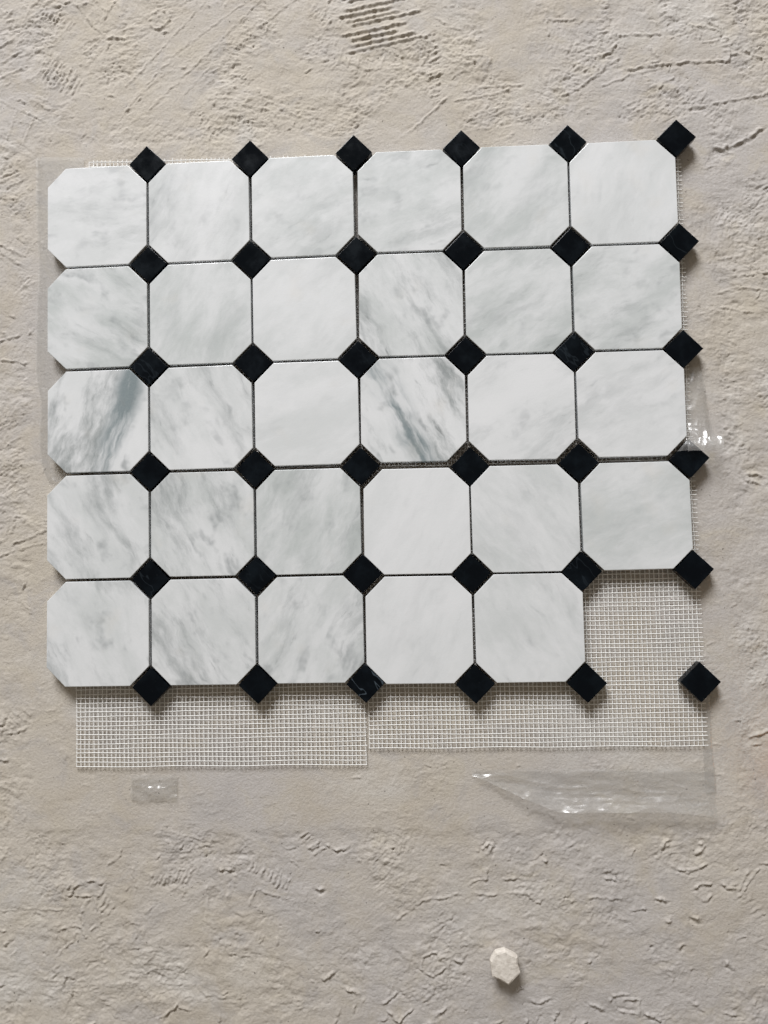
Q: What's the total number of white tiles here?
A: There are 29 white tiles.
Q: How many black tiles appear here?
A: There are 36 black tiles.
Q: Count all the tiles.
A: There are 65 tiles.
